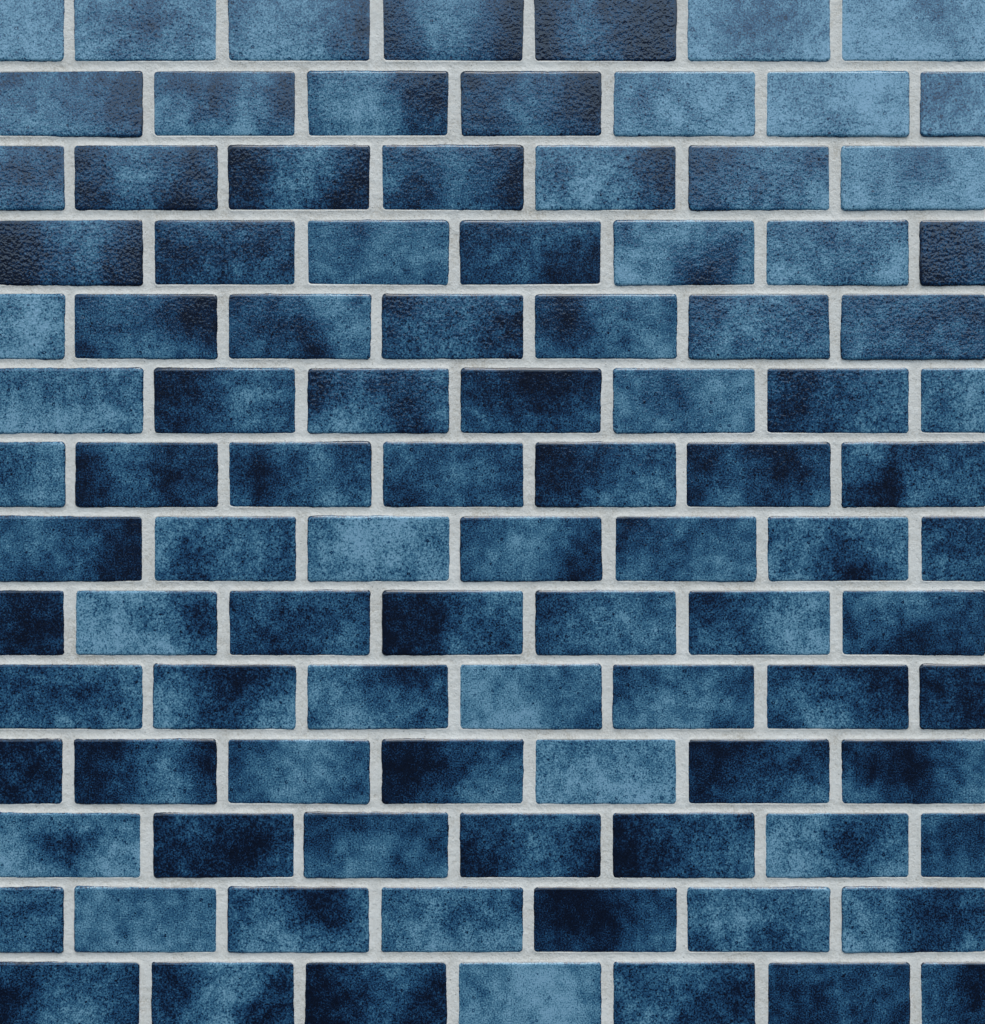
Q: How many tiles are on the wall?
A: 98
